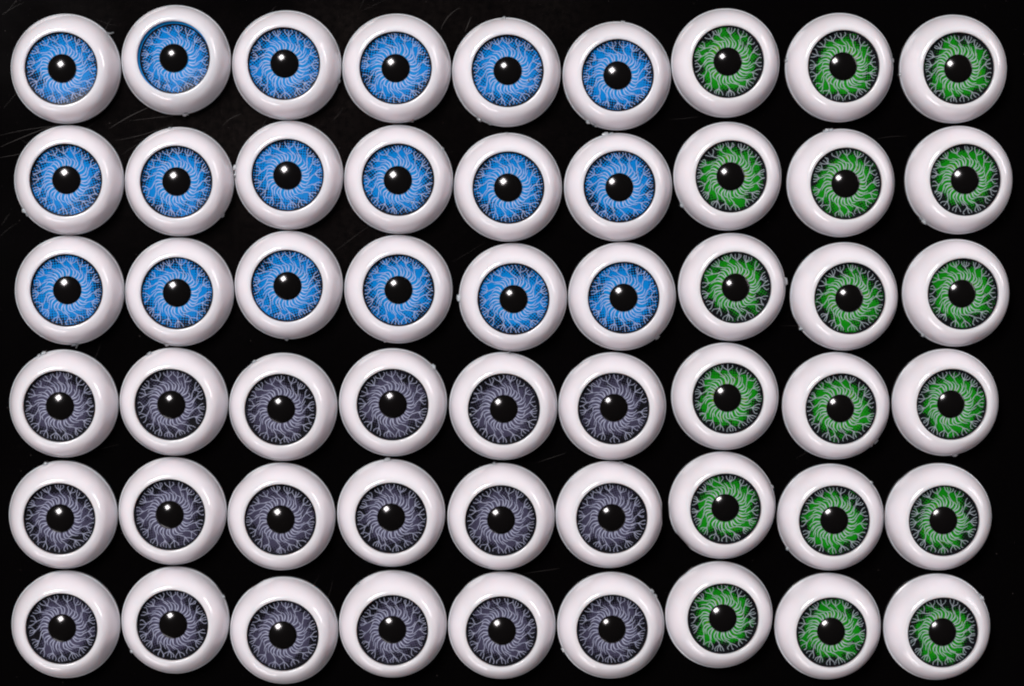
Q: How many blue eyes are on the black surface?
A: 18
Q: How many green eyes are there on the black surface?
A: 18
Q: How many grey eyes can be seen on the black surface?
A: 18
